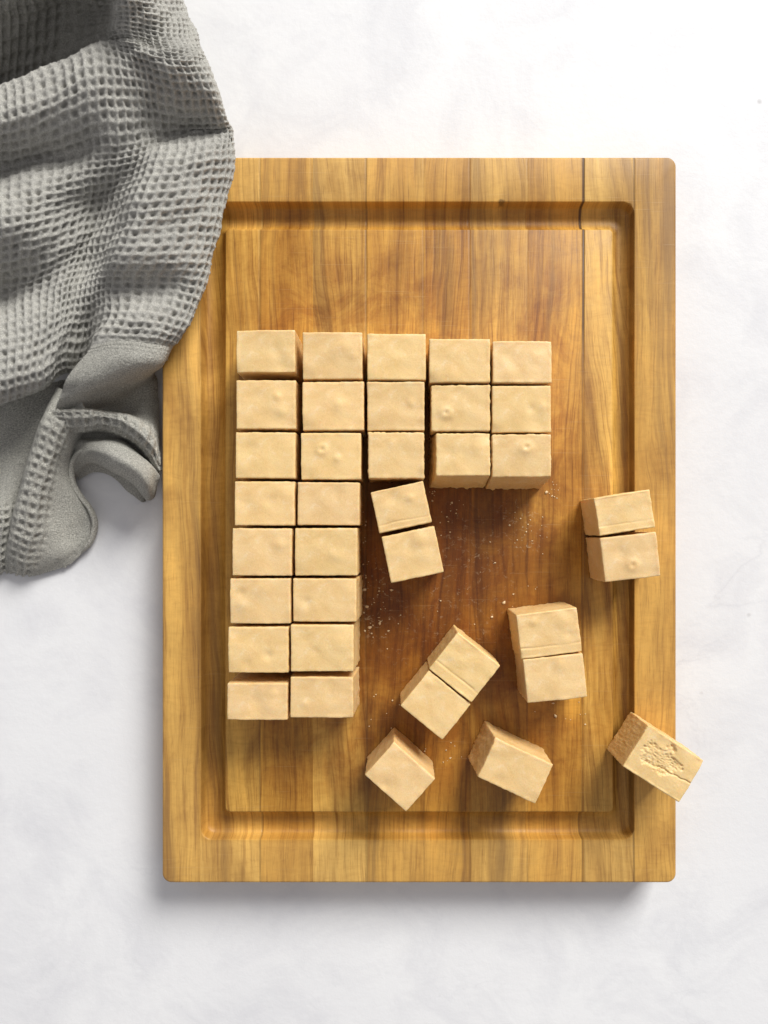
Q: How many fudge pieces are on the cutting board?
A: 36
